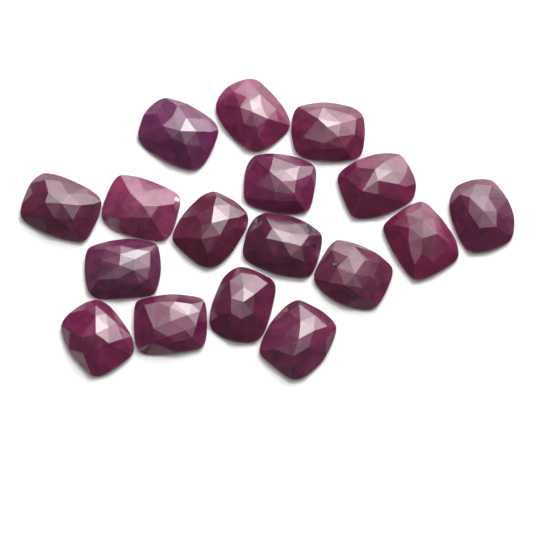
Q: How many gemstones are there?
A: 17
